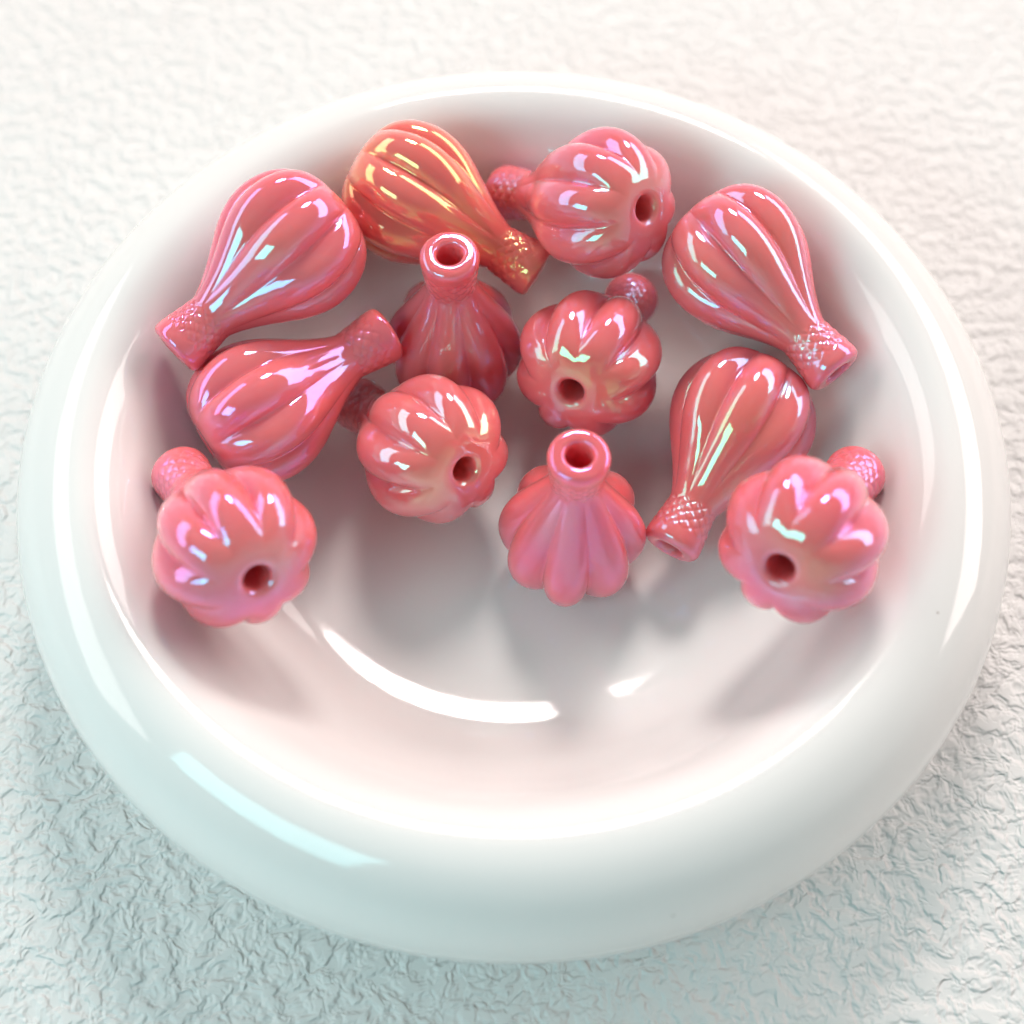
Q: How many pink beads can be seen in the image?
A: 12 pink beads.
